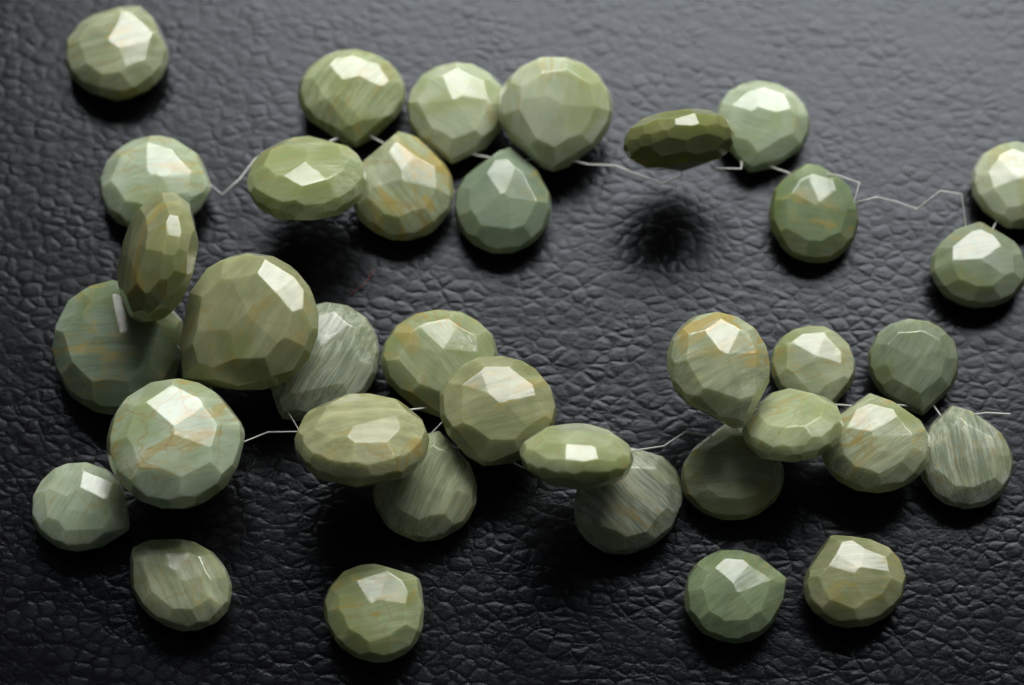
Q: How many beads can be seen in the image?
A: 36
